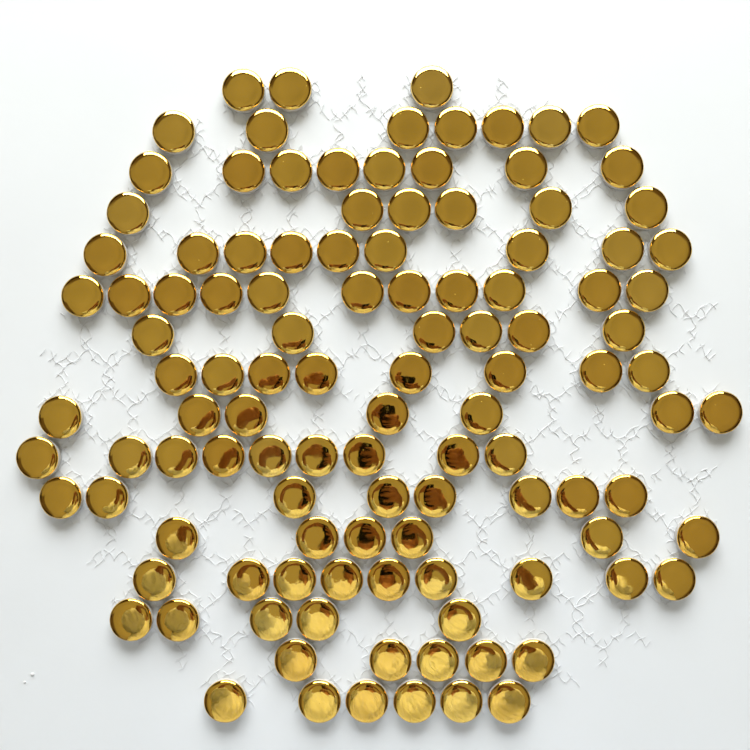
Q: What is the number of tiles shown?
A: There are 113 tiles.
